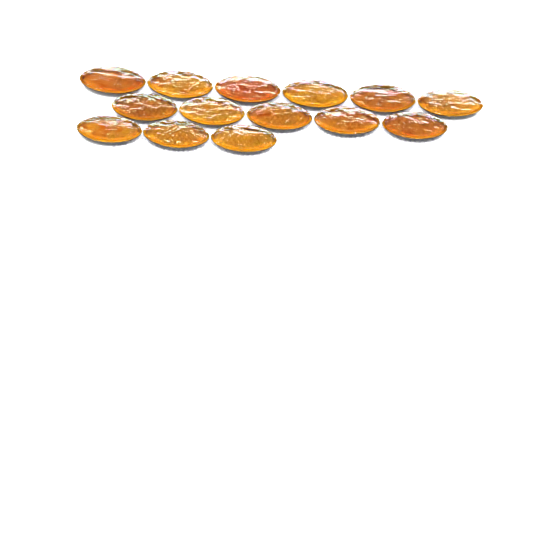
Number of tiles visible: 14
